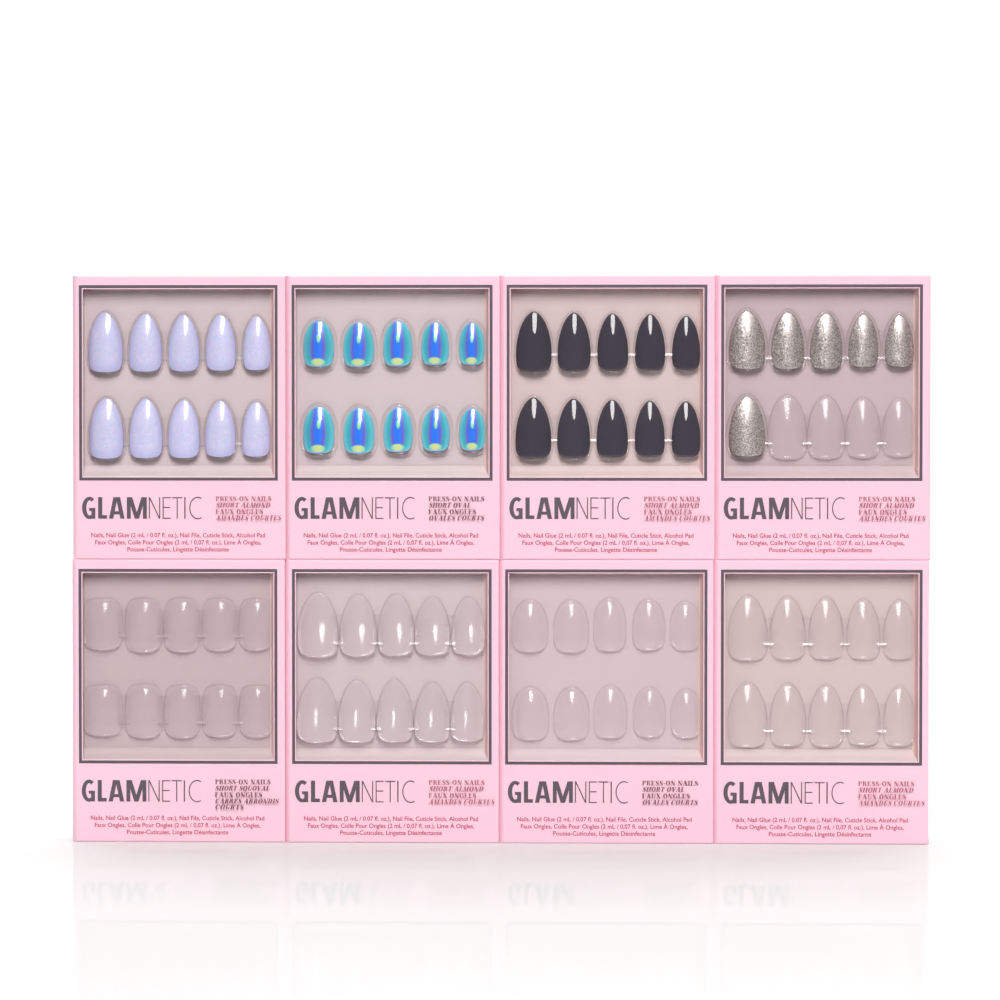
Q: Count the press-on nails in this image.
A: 36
